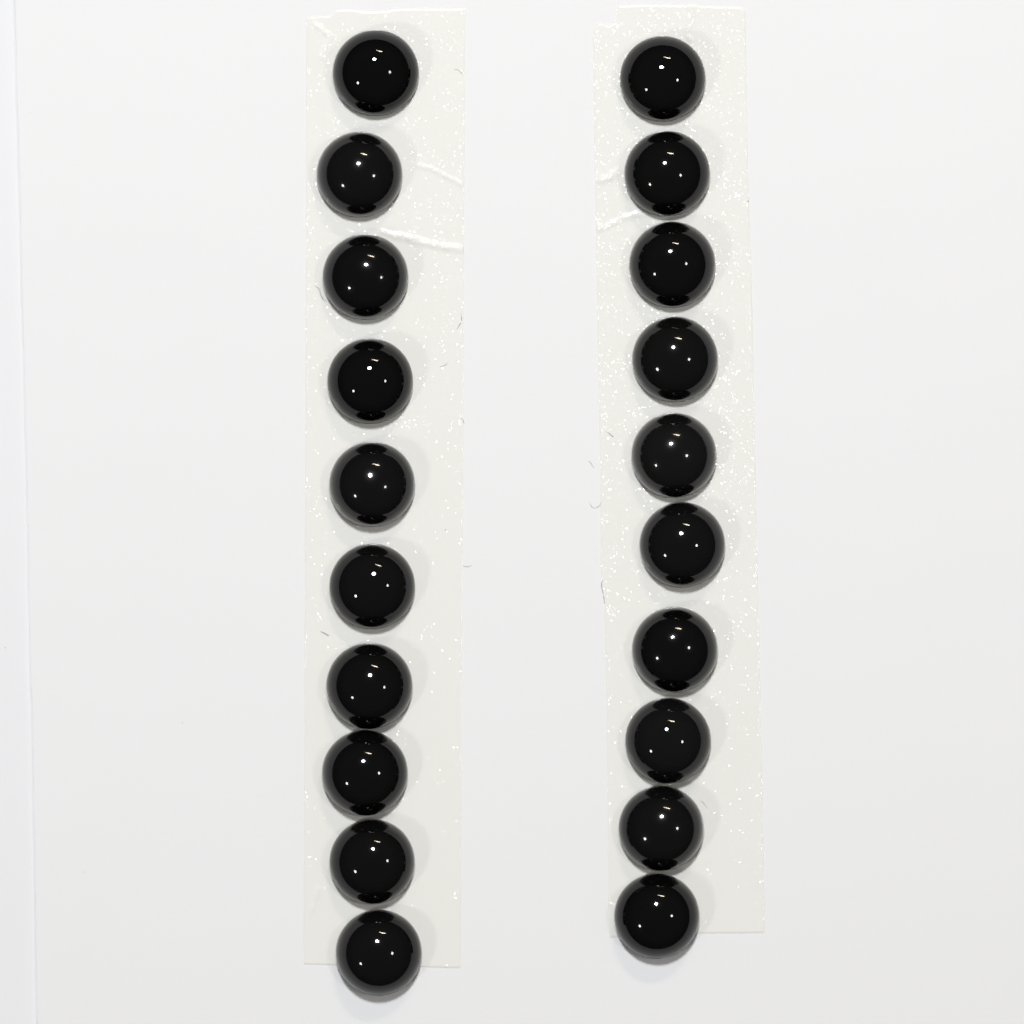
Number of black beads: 20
